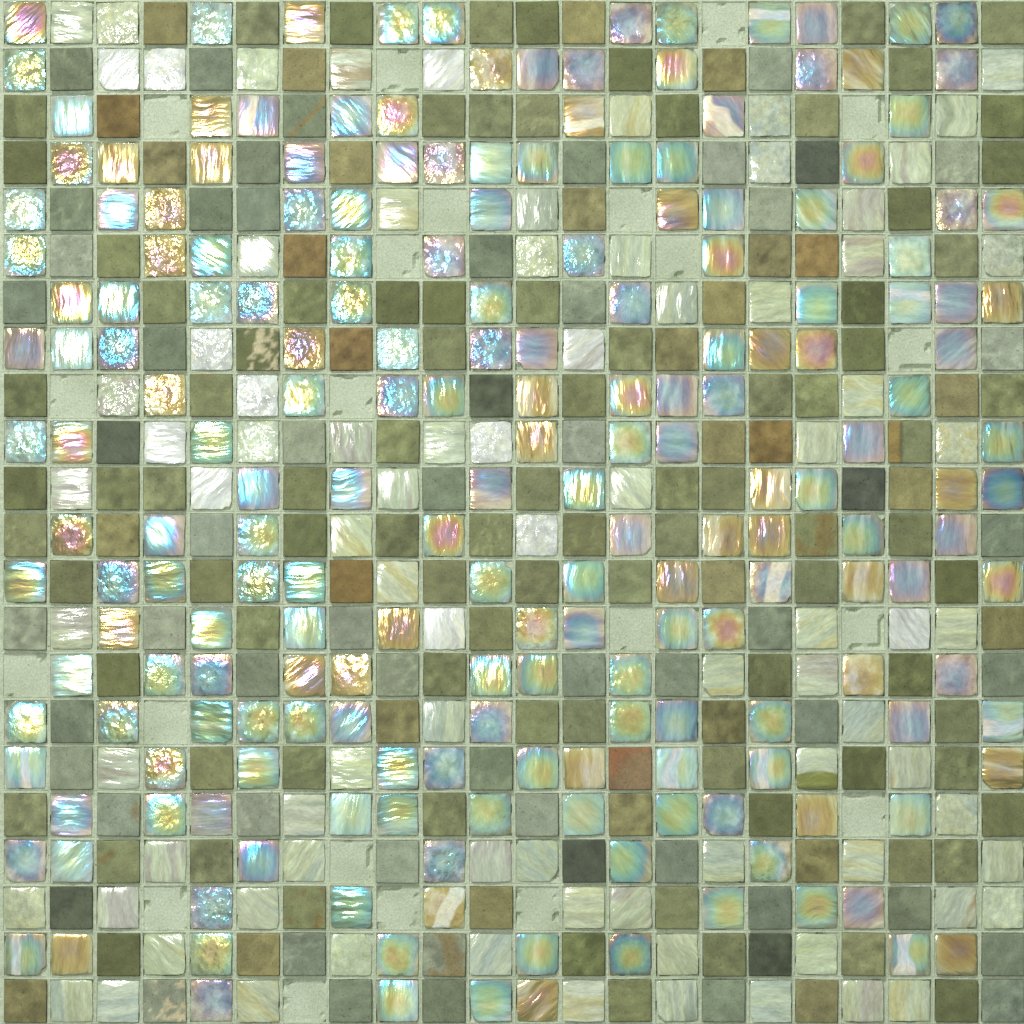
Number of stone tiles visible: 179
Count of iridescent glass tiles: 200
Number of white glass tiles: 84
